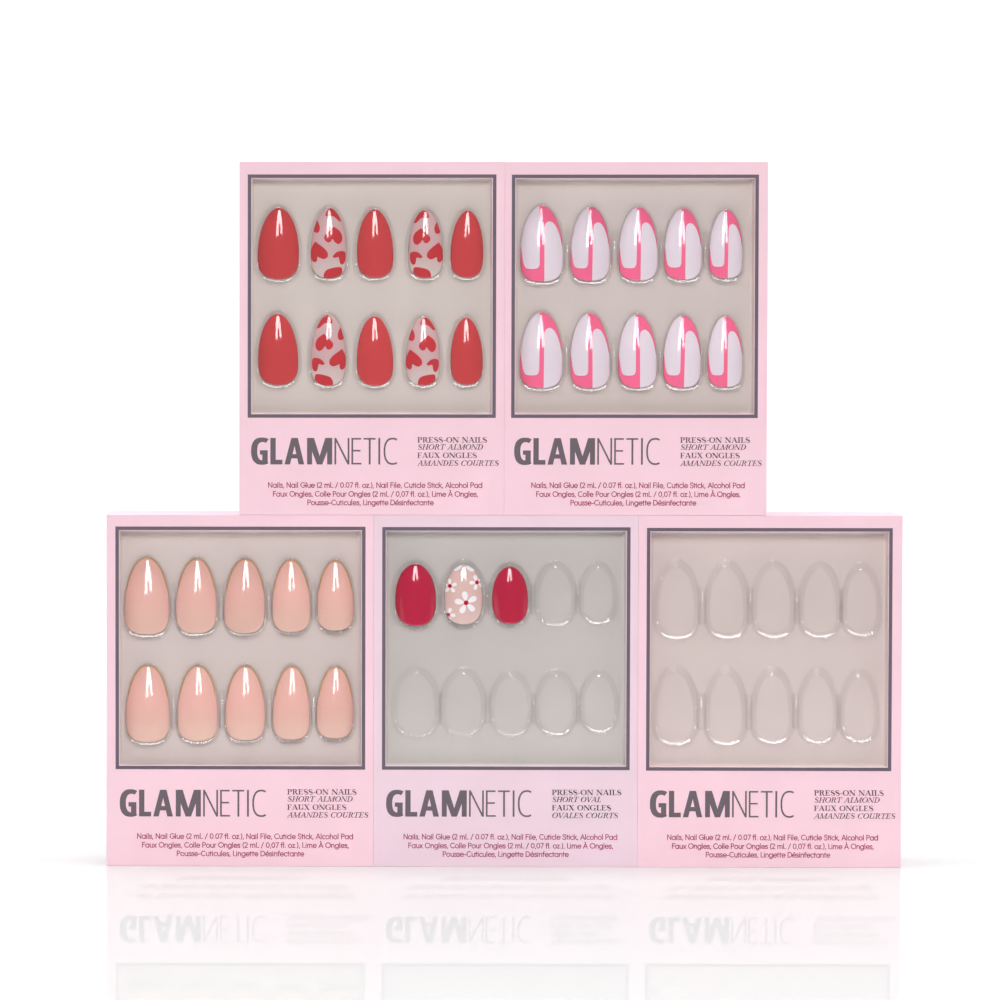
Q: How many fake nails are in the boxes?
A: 33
